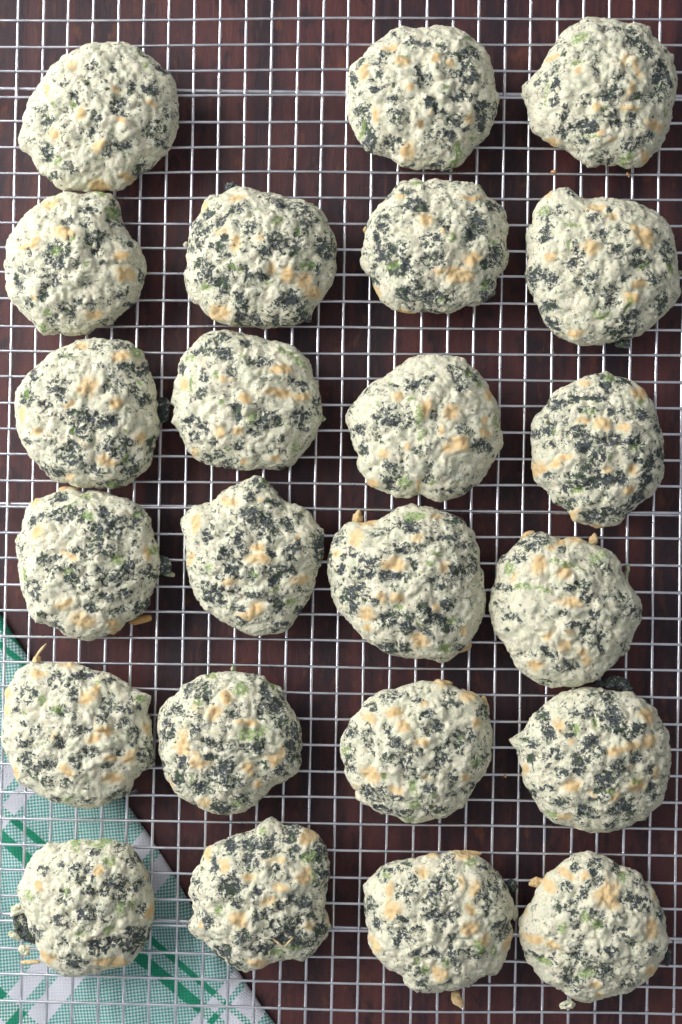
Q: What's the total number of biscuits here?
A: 23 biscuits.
